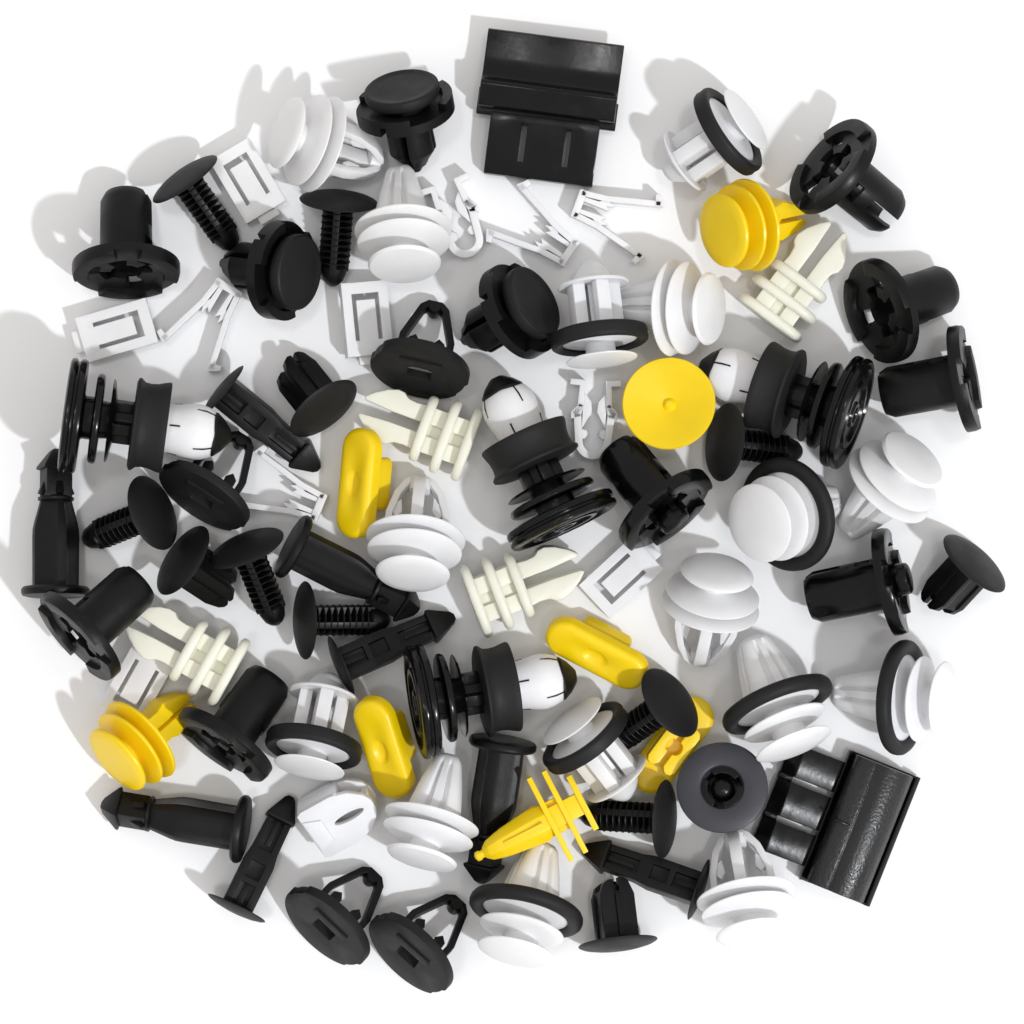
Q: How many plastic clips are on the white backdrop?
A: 82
